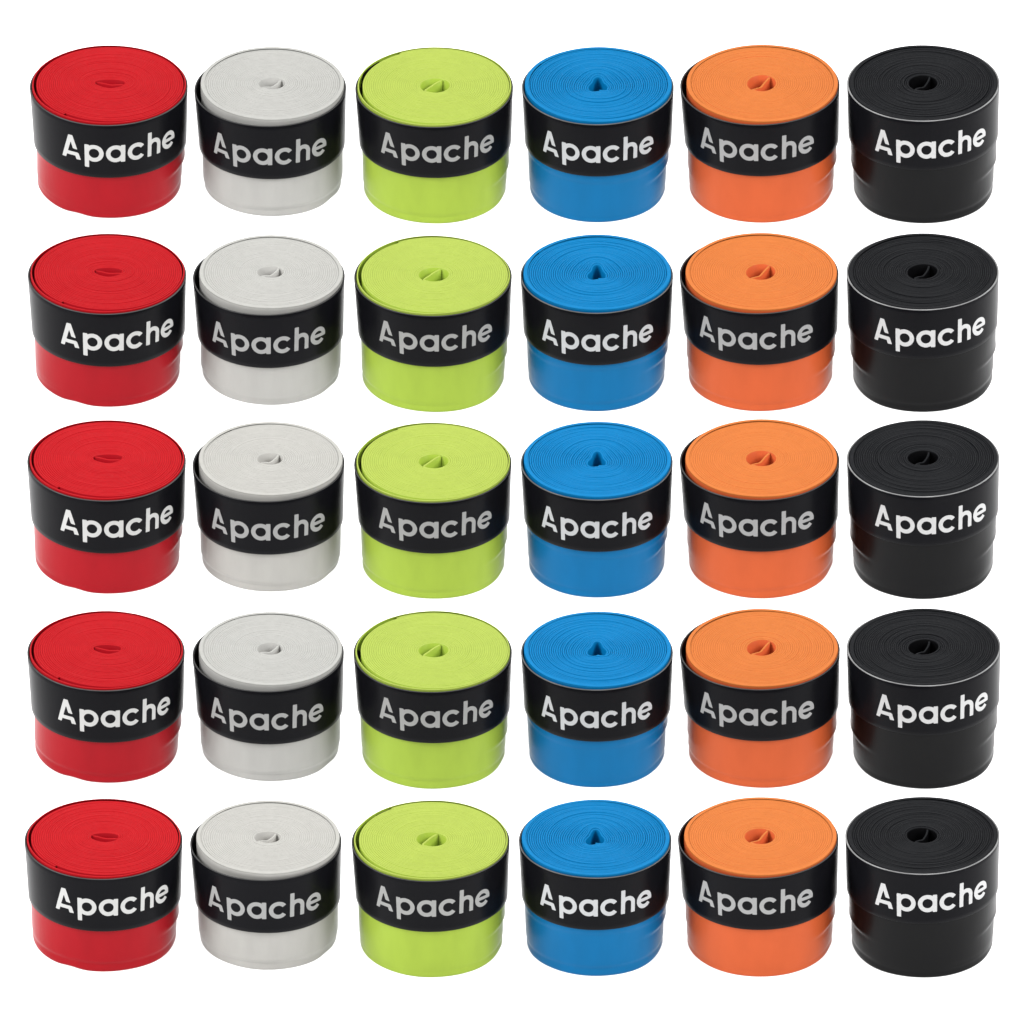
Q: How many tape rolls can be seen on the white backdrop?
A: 30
